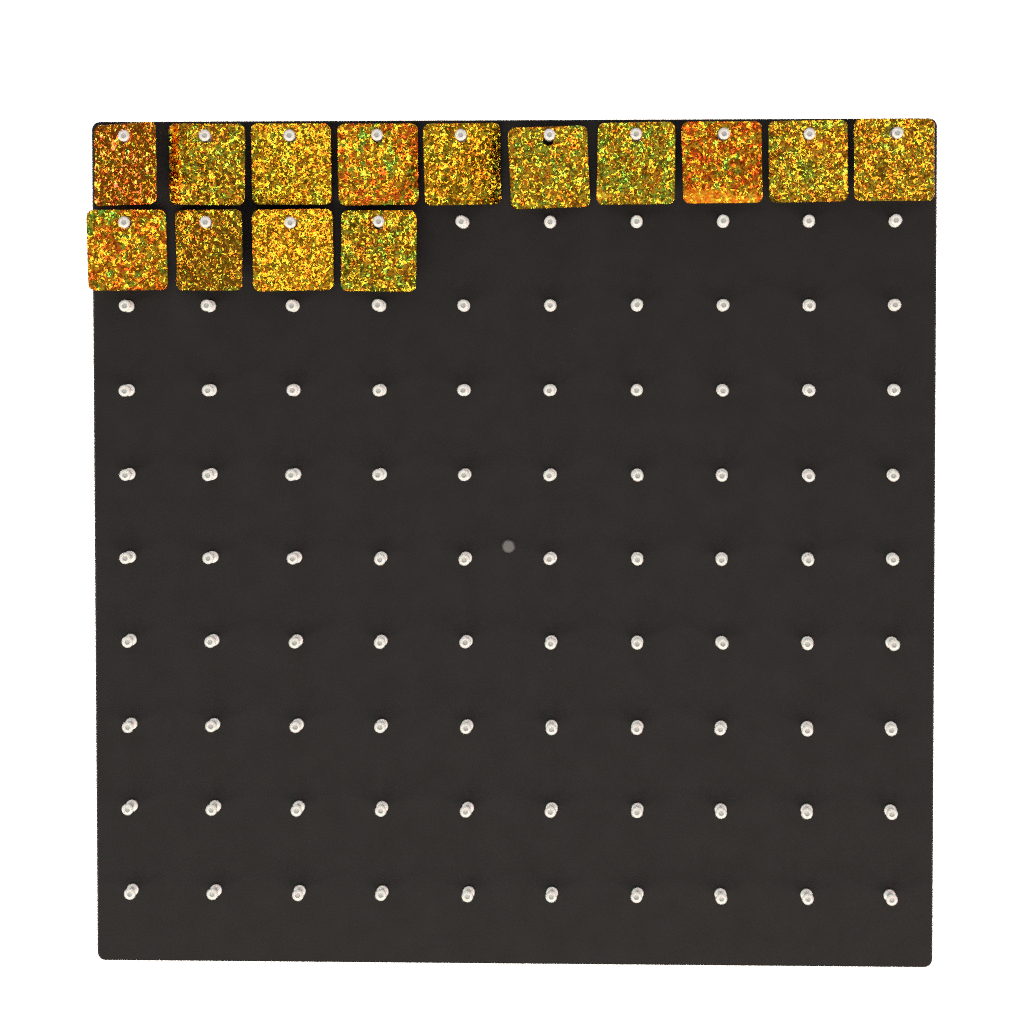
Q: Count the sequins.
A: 14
